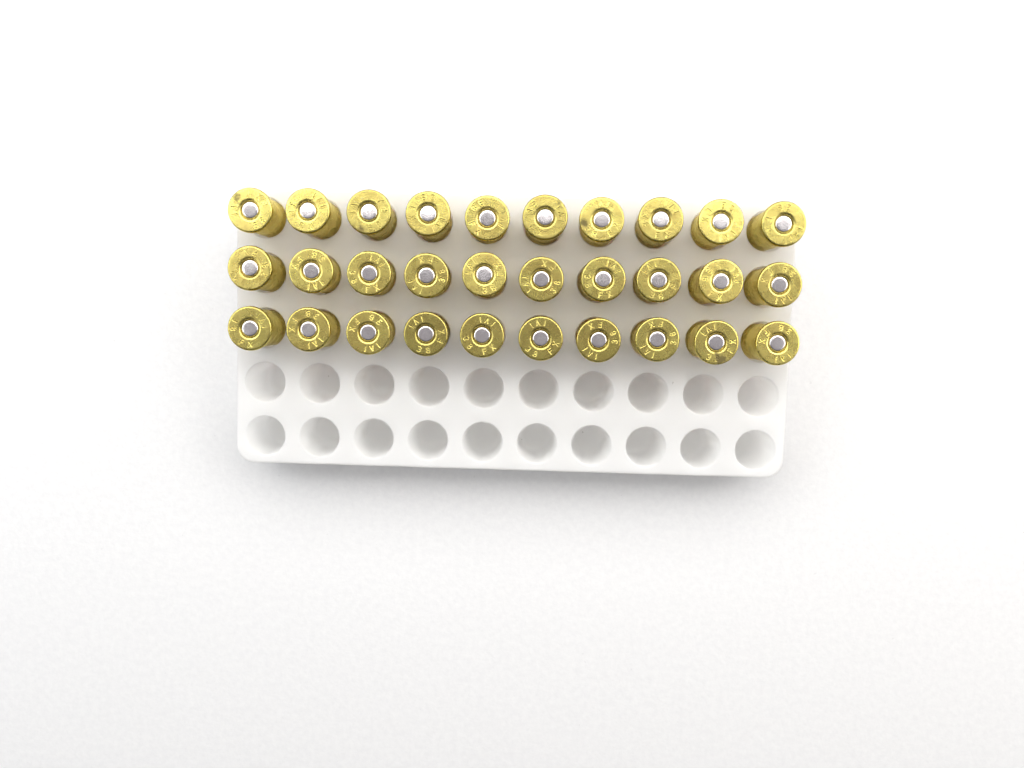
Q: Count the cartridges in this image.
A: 30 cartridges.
